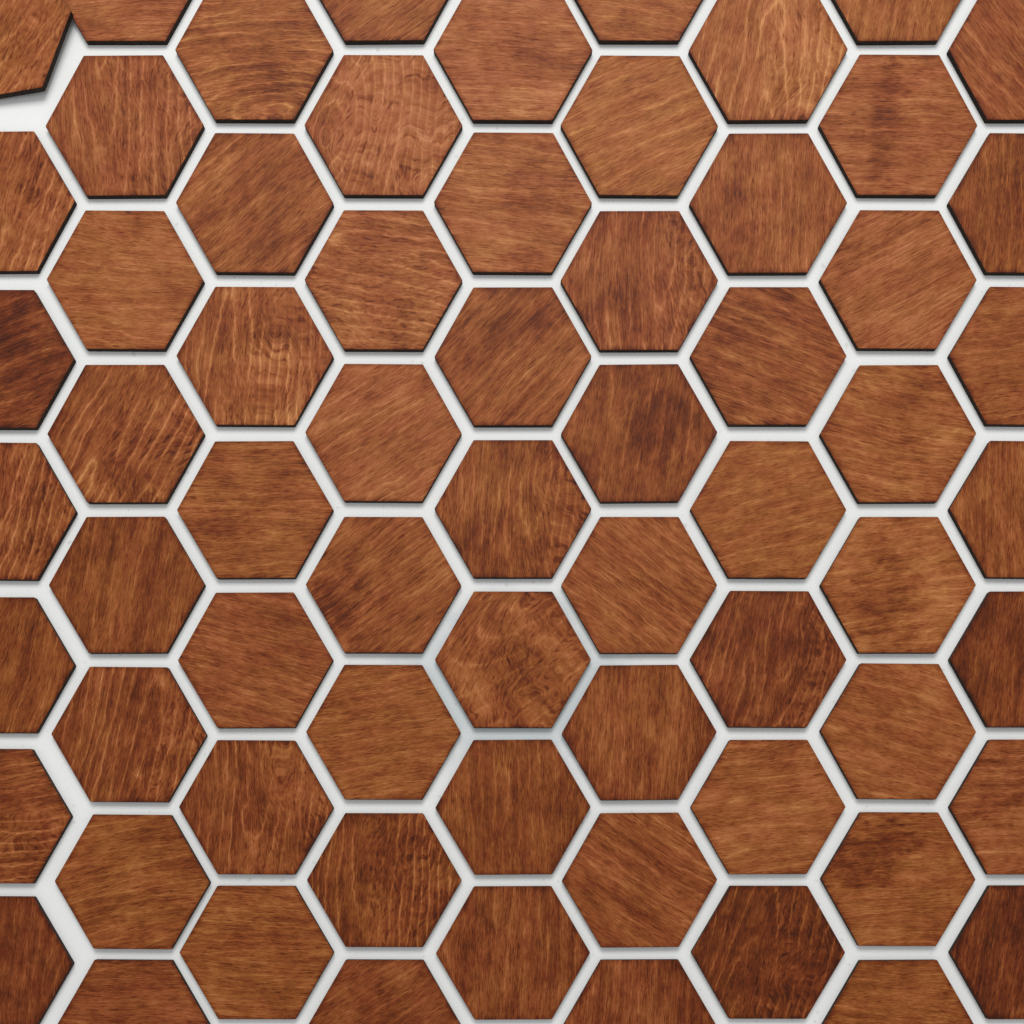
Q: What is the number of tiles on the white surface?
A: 67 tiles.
